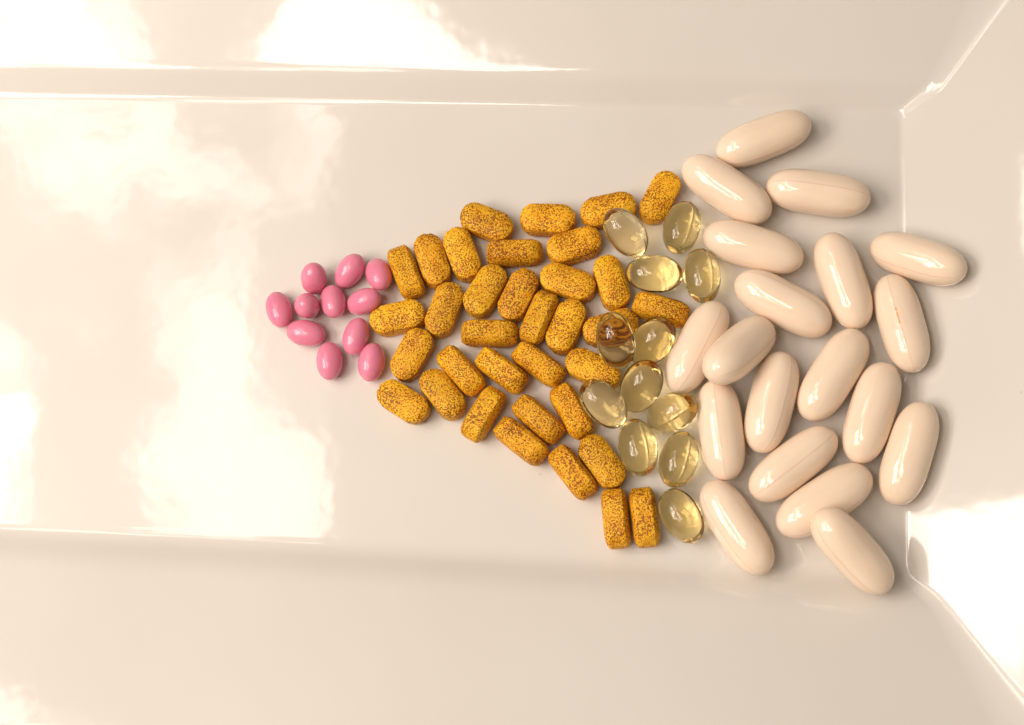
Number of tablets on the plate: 35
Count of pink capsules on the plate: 11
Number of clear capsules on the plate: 12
